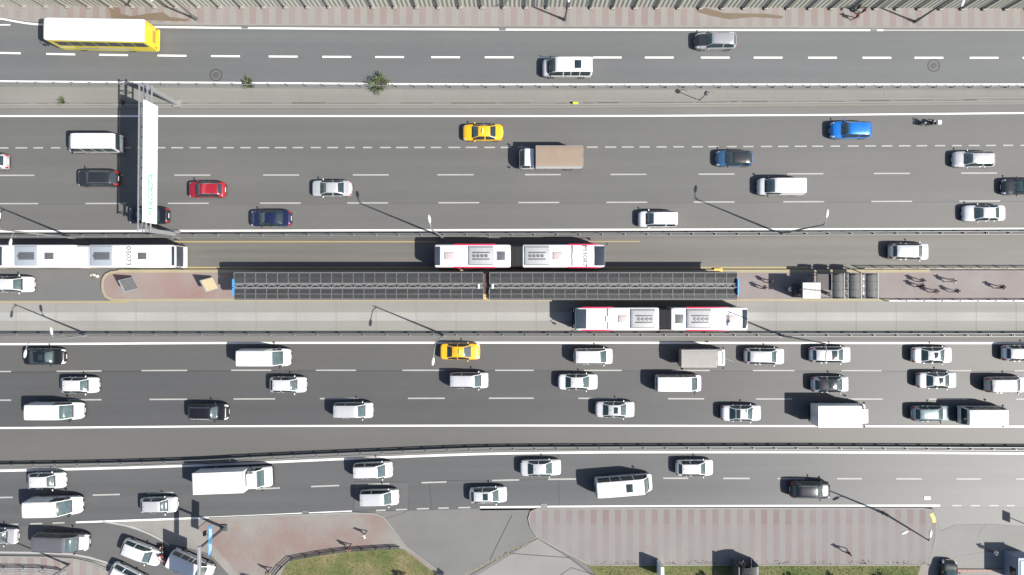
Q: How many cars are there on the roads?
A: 47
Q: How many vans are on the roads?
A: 11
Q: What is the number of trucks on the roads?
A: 4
